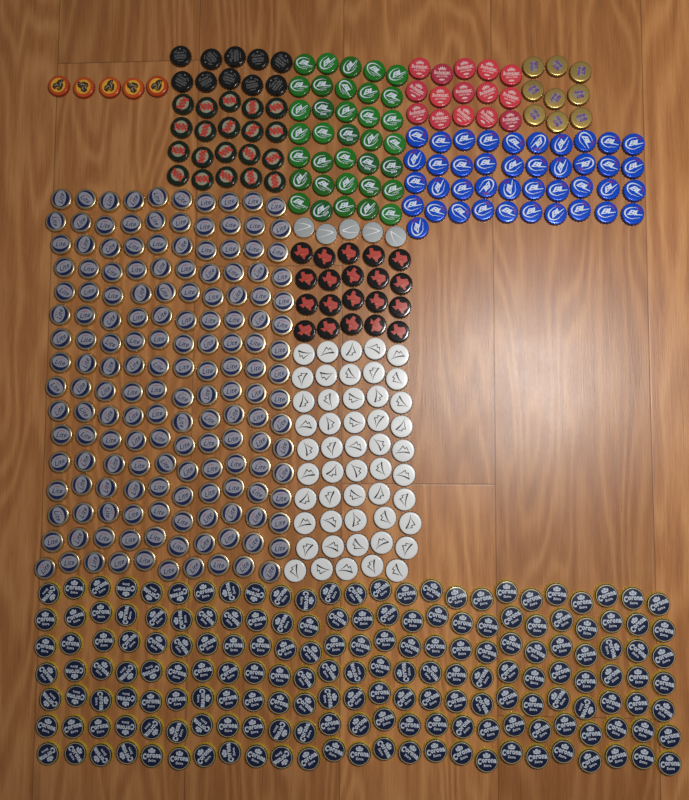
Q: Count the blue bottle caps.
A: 41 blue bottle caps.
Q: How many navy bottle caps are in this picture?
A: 175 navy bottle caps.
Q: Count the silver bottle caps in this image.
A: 165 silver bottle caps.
